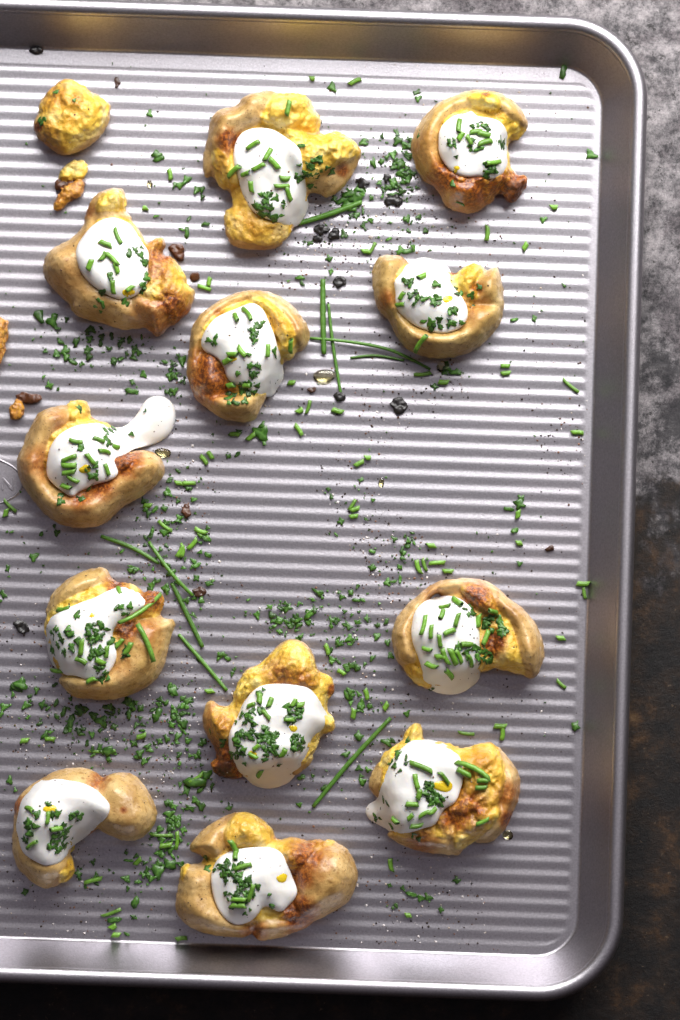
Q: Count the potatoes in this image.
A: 13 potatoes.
